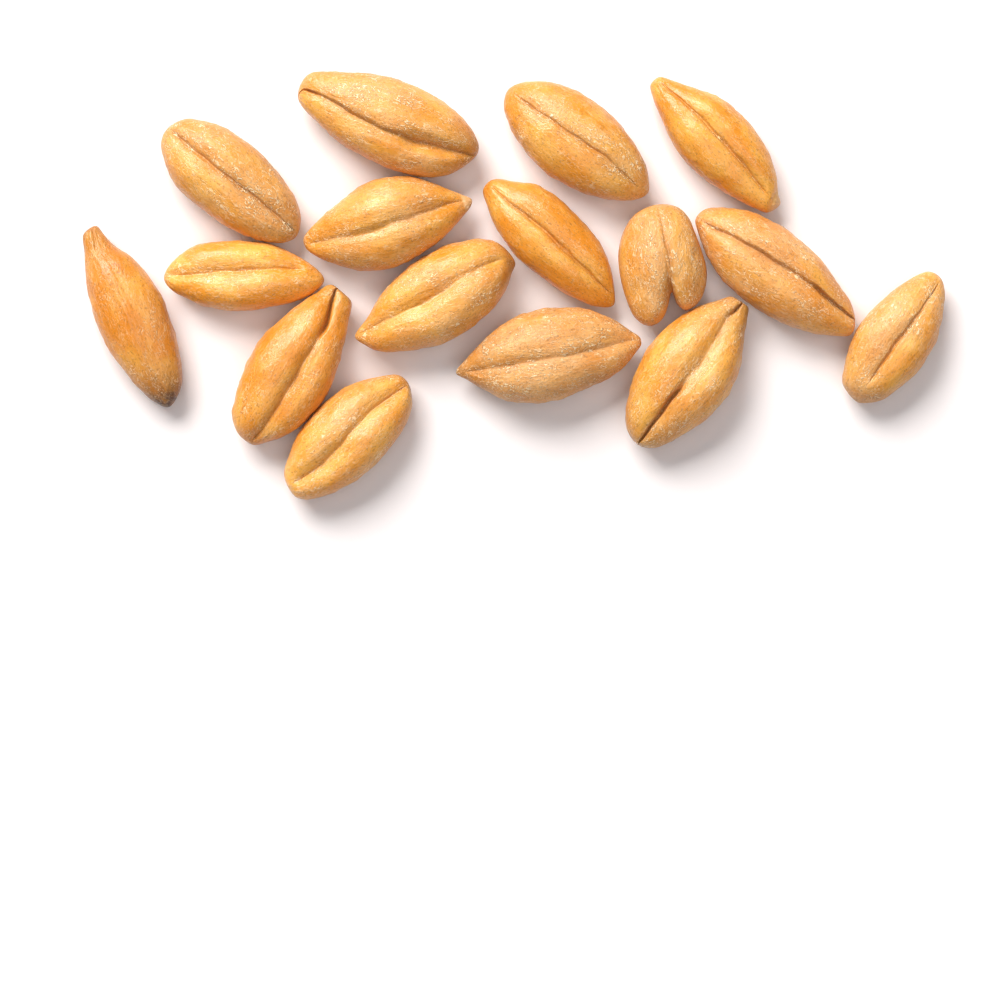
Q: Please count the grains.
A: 16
